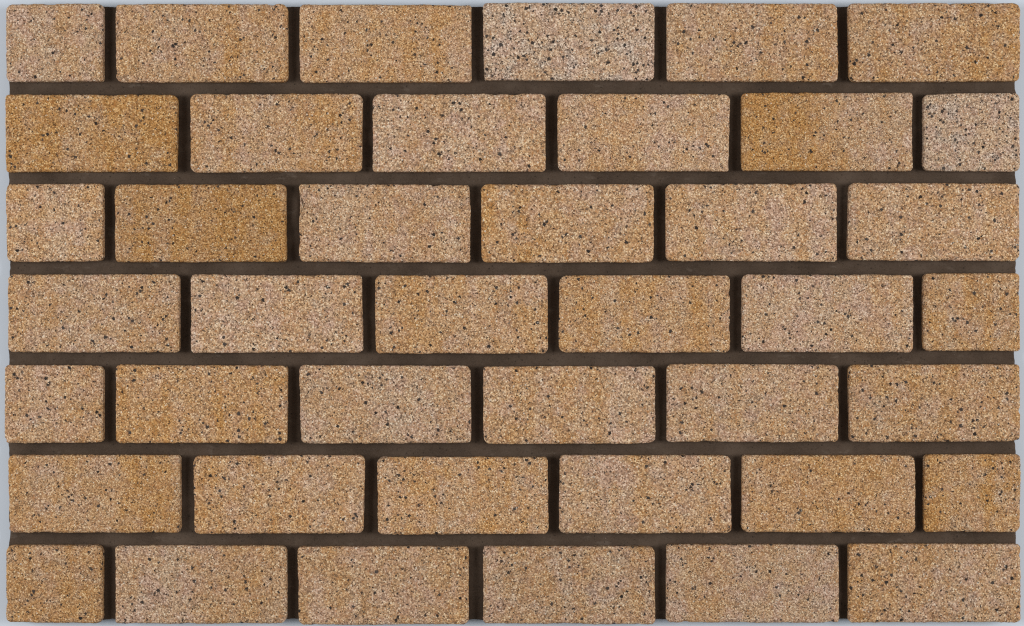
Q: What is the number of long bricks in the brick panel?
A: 35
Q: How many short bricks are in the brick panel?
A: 7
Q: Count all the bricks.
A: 42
